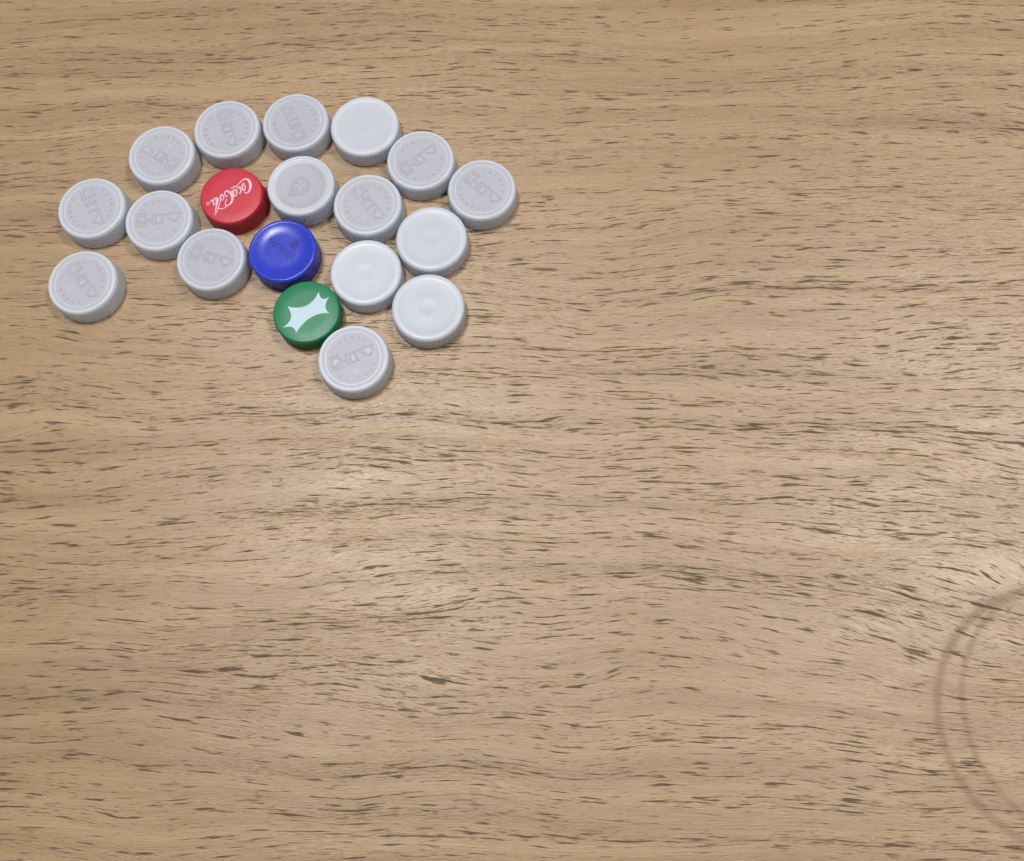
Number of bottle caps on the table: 19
